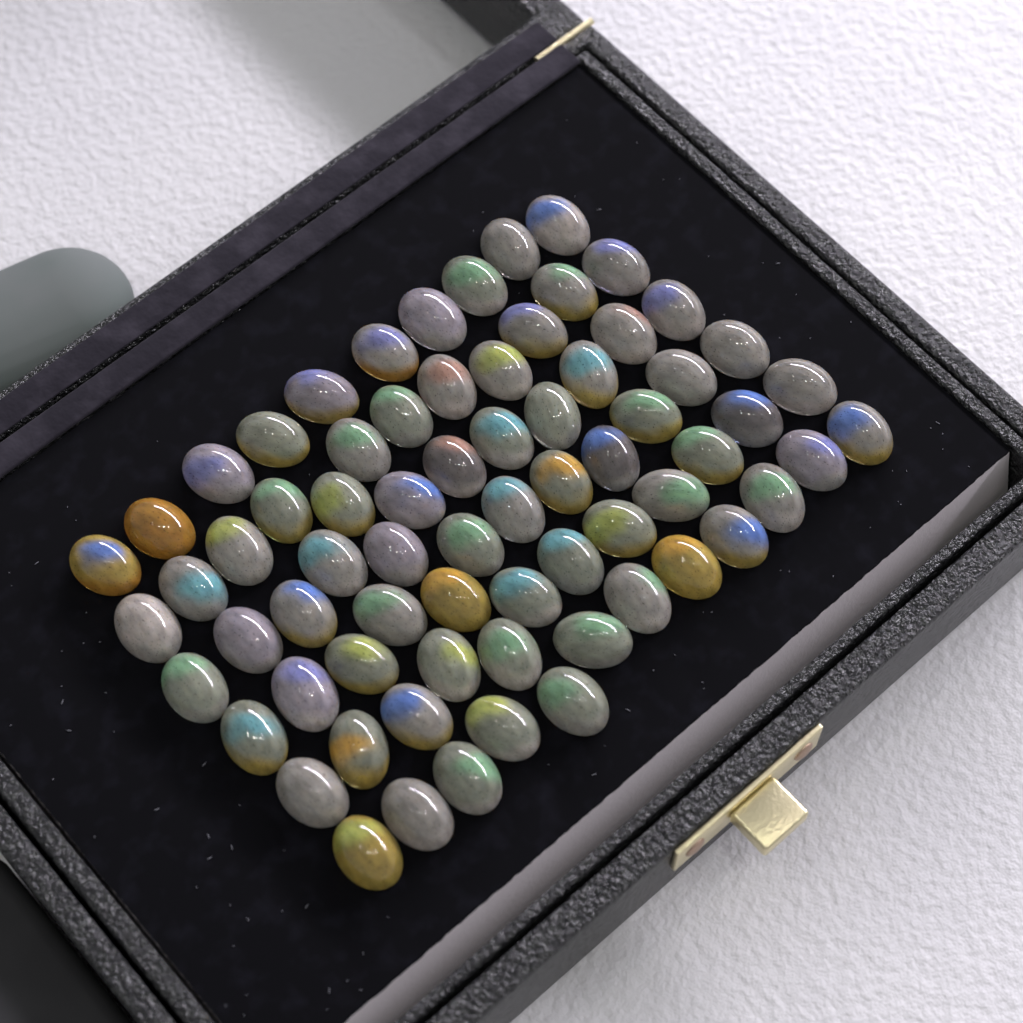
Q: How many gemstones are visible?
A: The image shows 70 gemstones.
